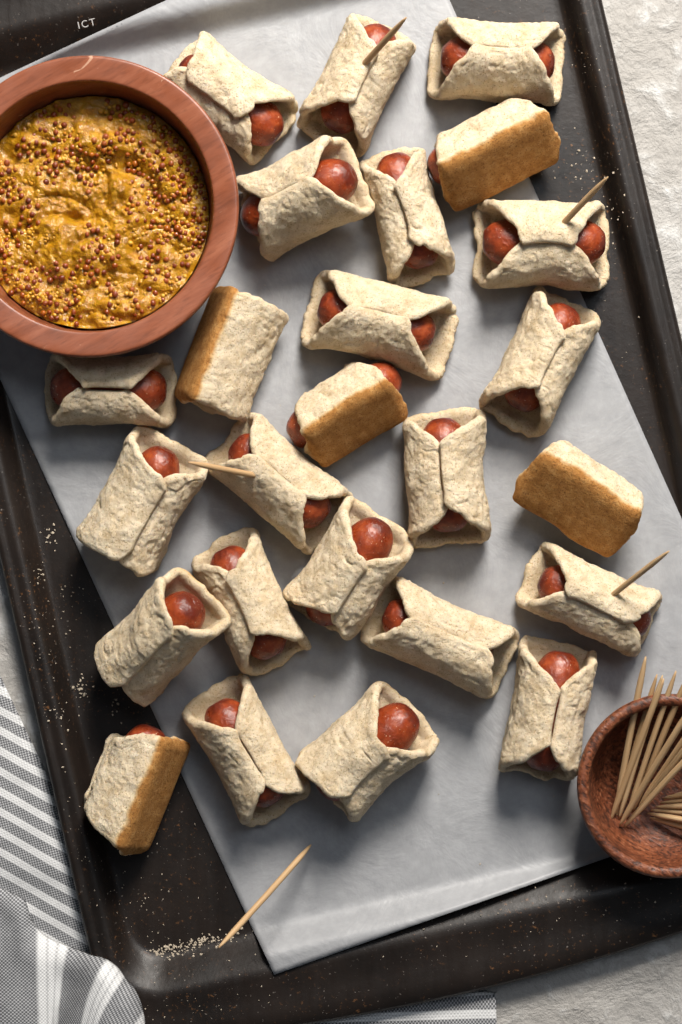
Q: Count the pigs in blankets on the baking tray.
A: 25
